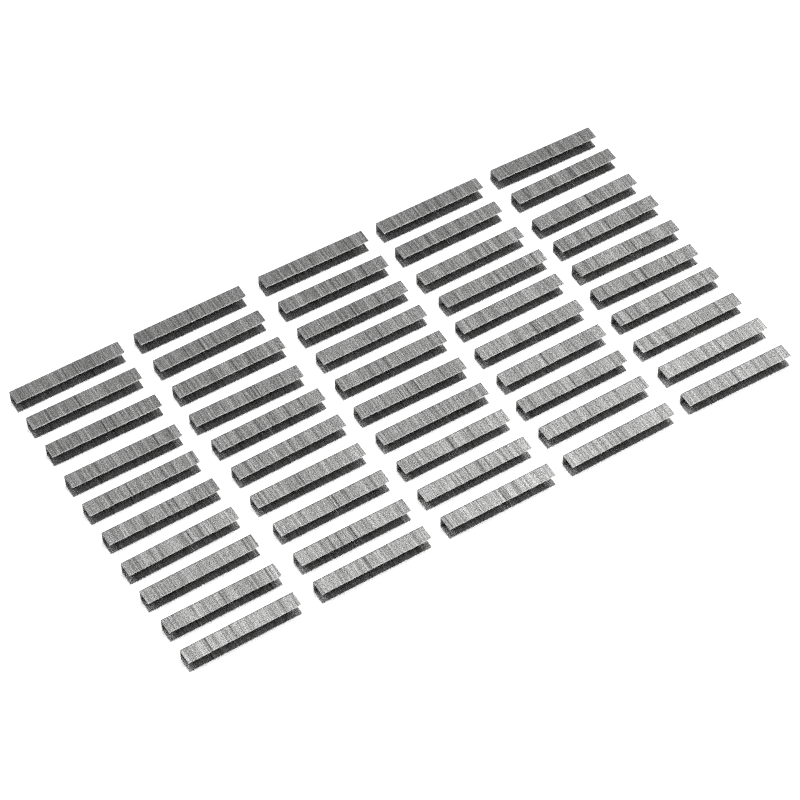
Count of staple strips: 50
